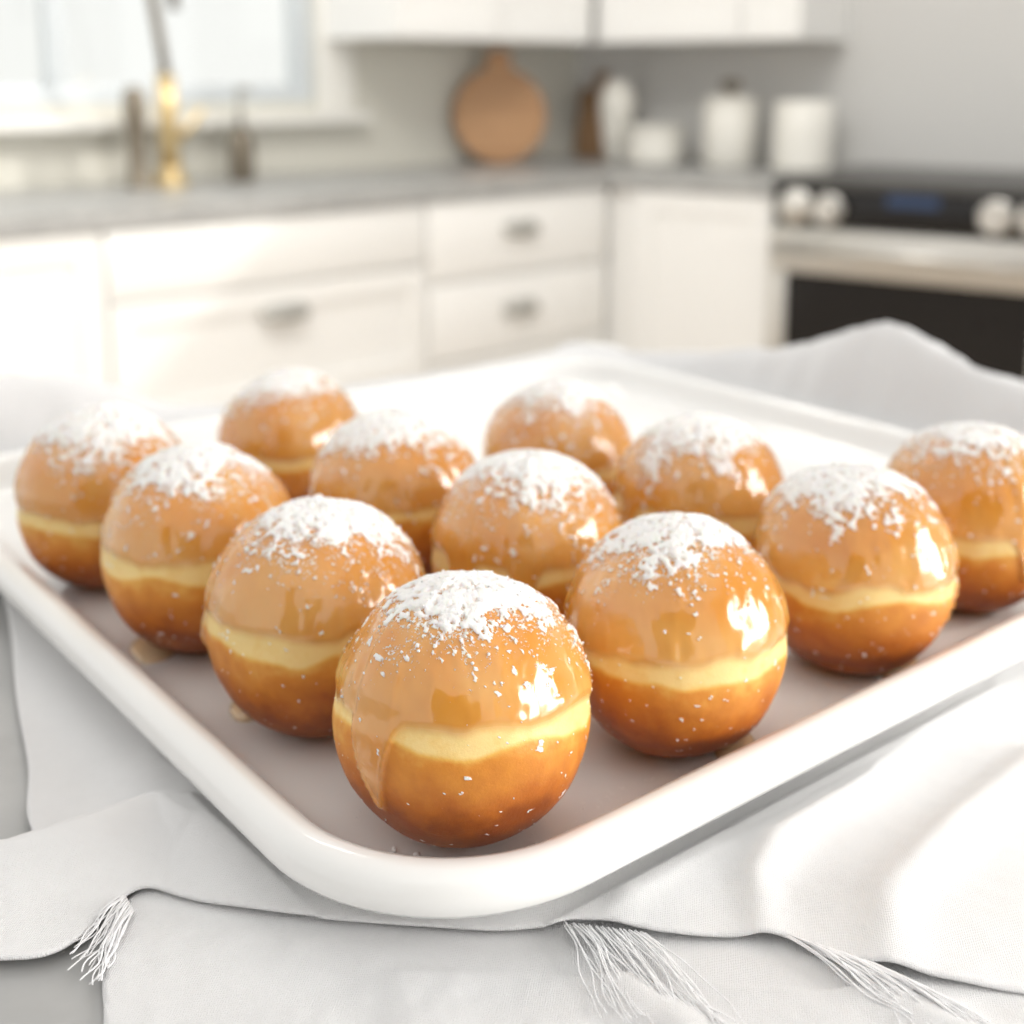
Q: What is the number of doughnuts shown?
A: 12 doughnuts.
